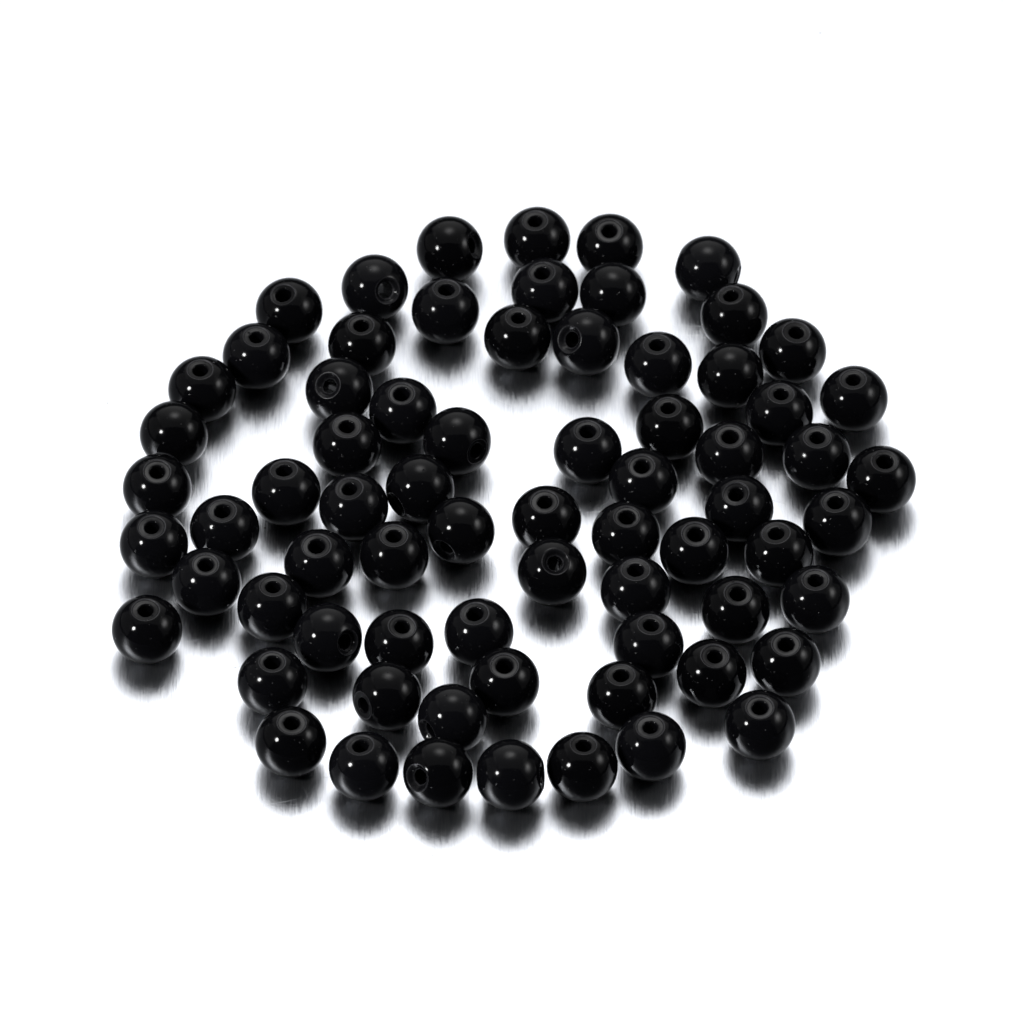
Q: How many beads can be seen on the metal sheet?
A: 71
